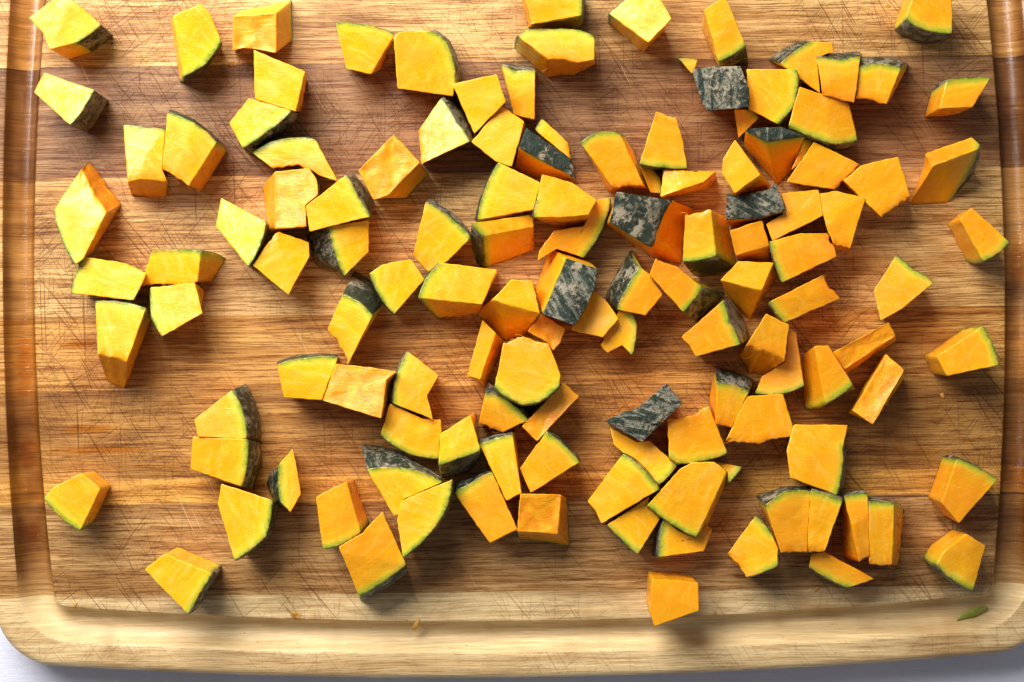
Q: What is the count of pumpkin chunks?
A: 128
